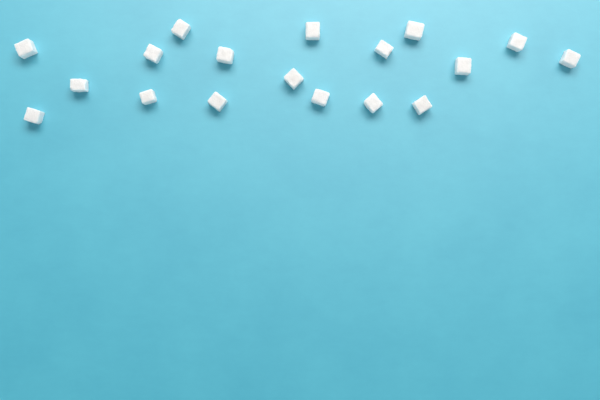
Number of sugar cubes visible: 18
